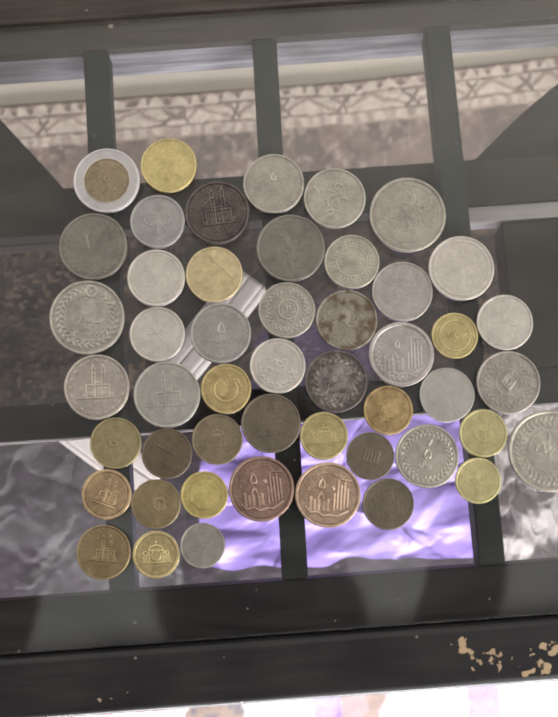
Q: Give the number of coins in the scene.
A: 49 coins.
